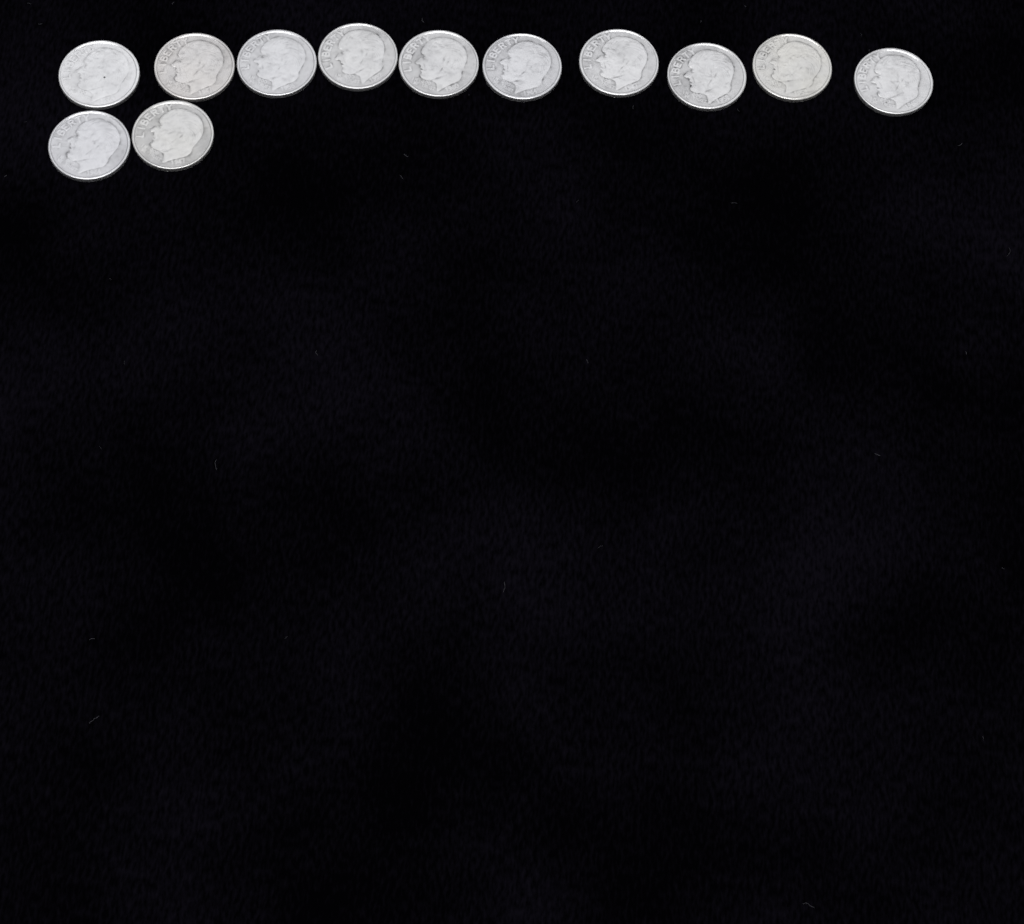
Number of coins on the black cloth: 12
